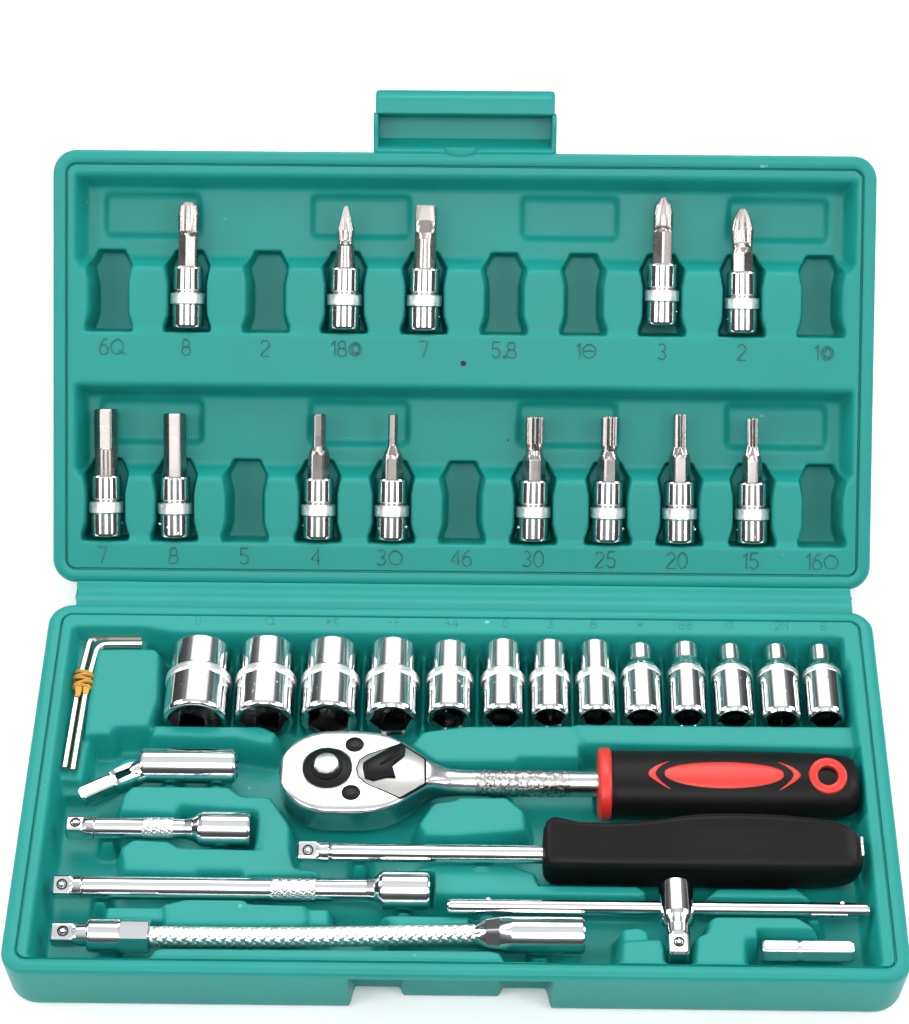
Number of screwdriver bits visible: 13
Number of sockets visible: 13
